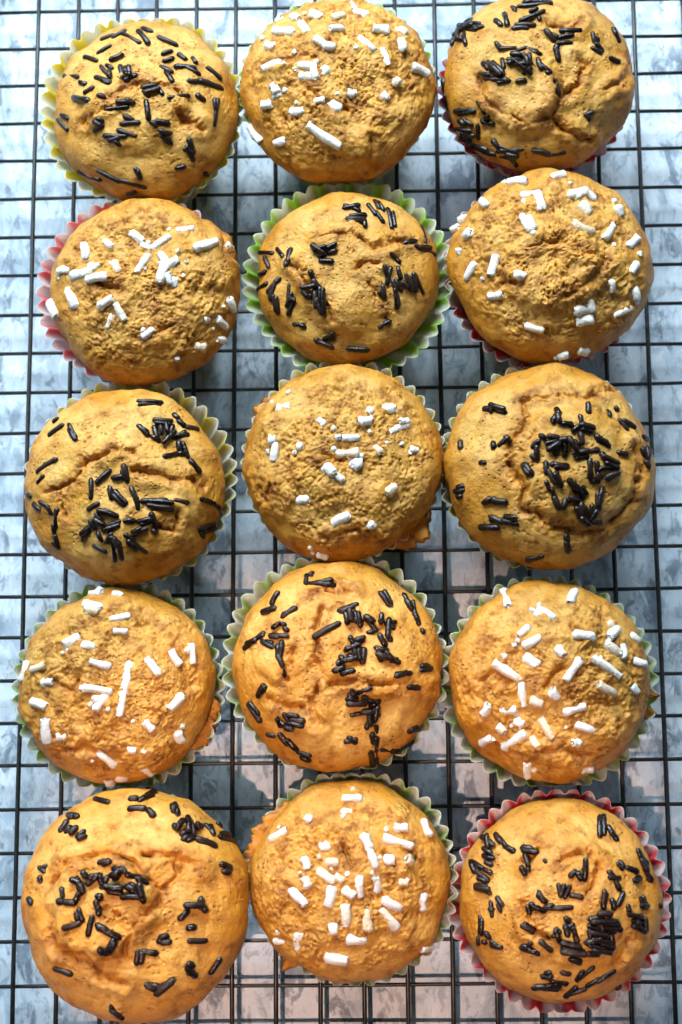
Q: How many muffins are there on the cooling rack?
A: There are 15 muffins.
